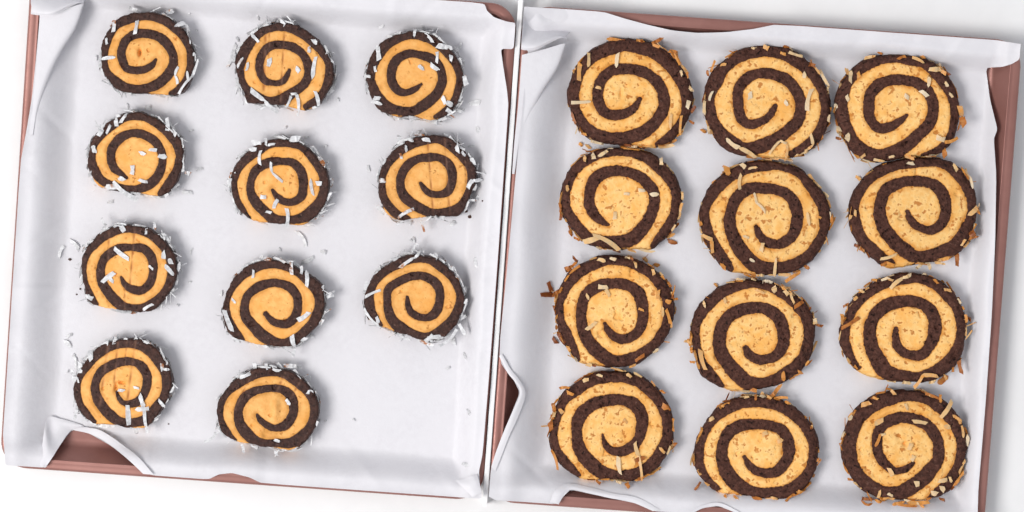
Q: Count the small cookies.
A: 11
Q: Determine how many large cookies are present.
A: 12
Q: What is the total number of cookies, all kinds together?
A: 23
